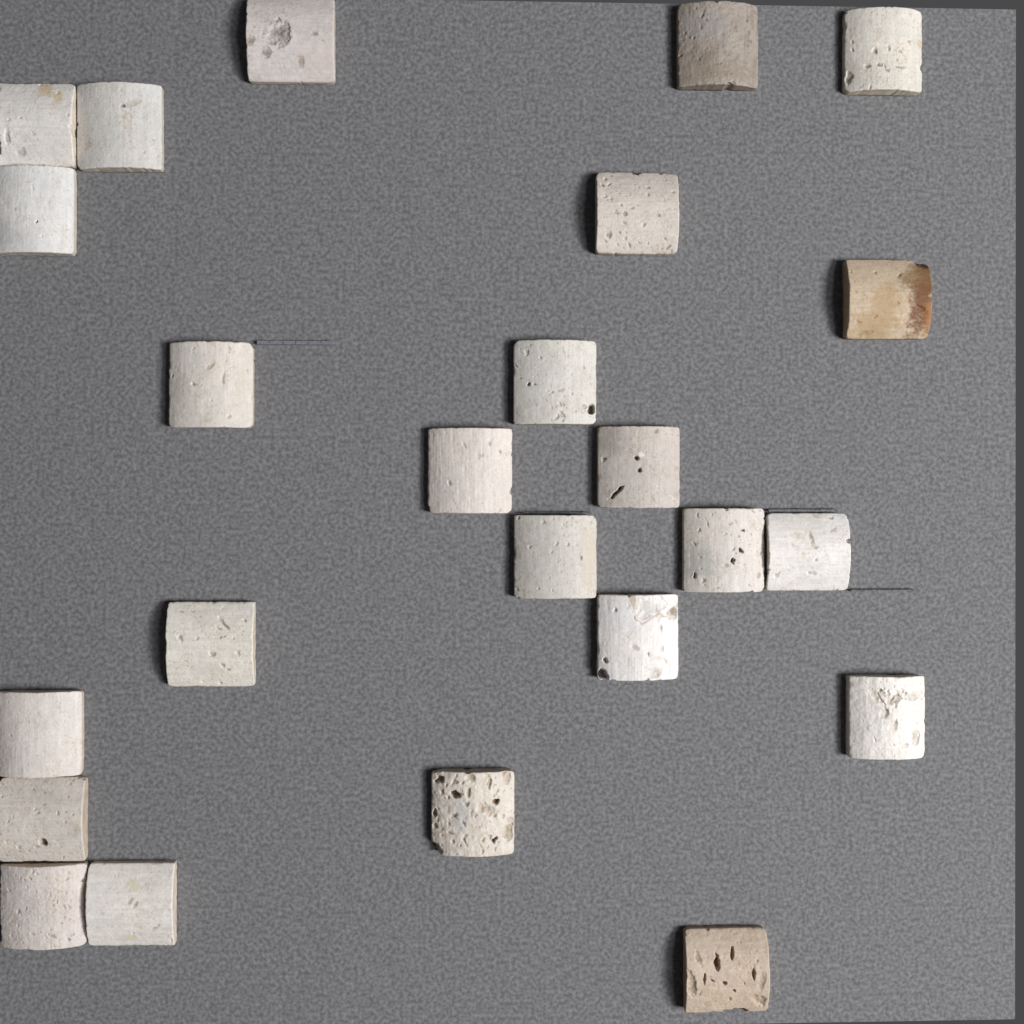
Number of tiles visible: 24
